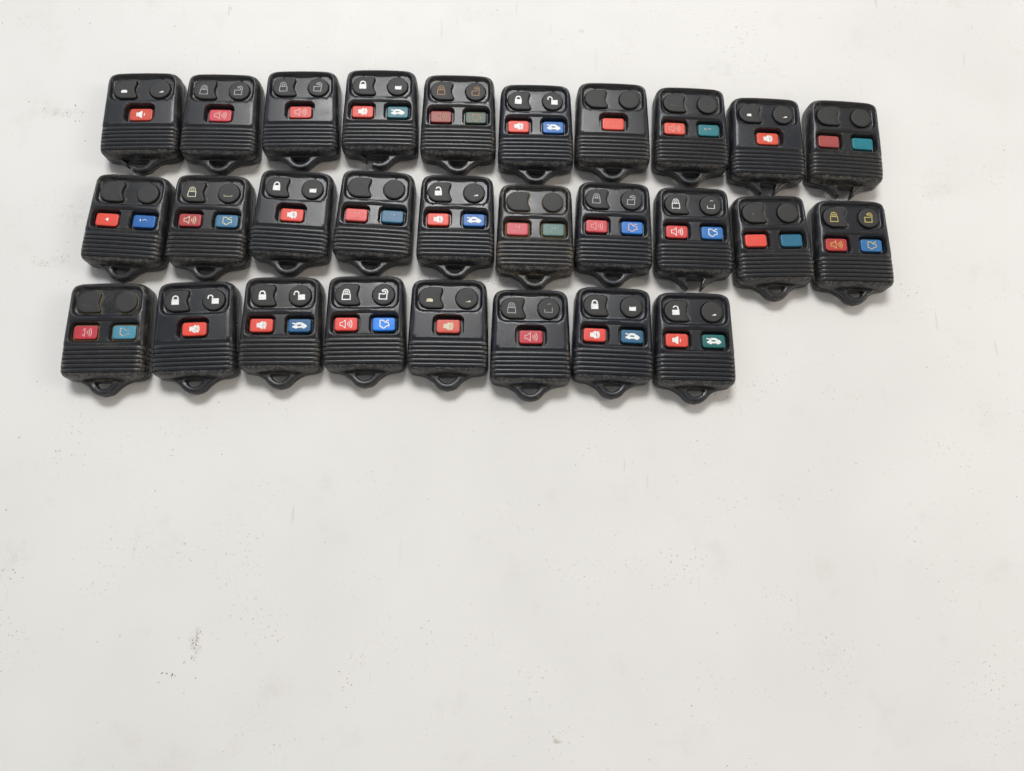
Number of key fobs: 28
